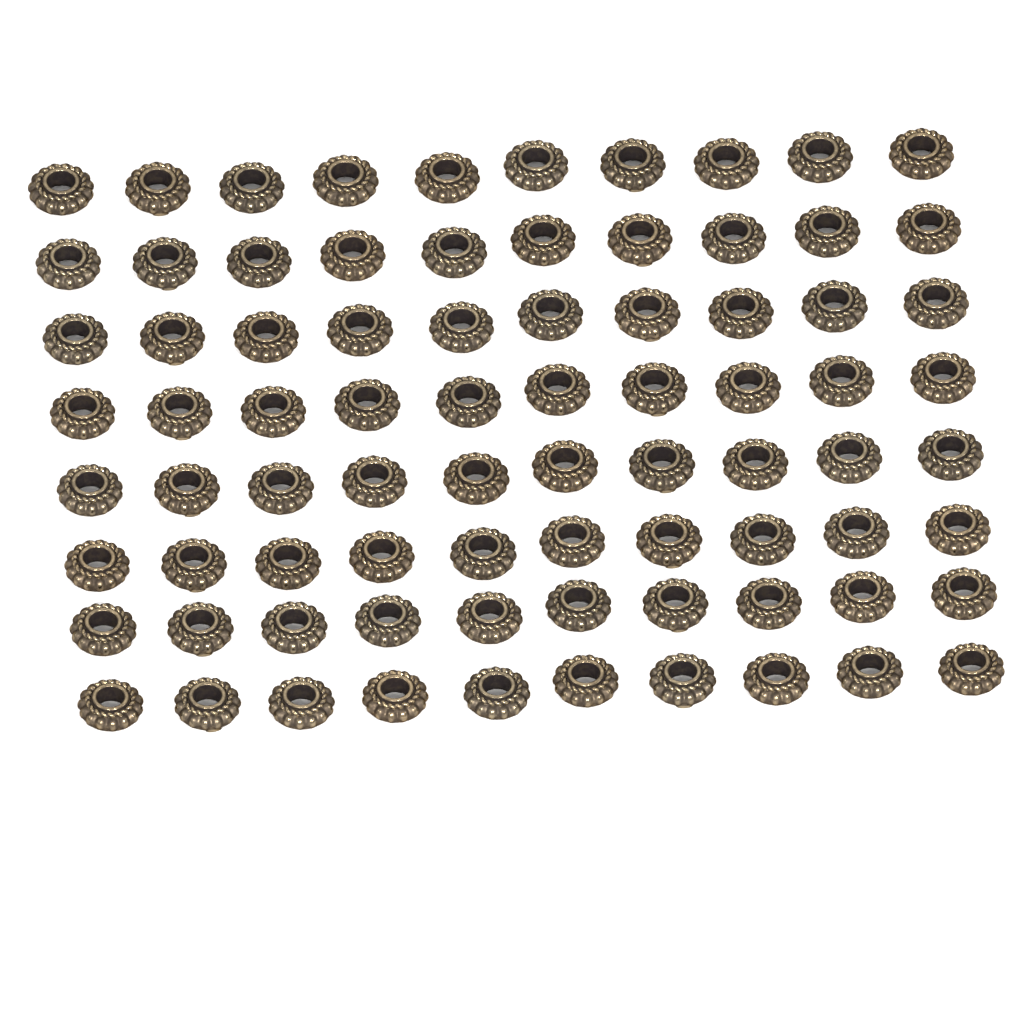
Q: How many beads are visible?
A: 80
